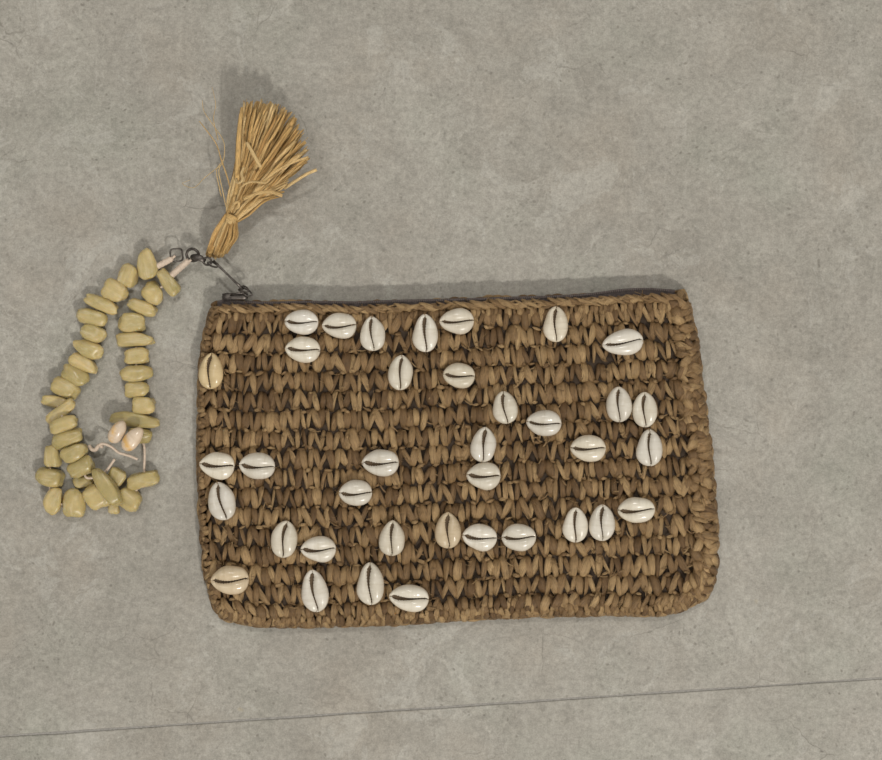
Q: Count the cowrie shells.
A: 39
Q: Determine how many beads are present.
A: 38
